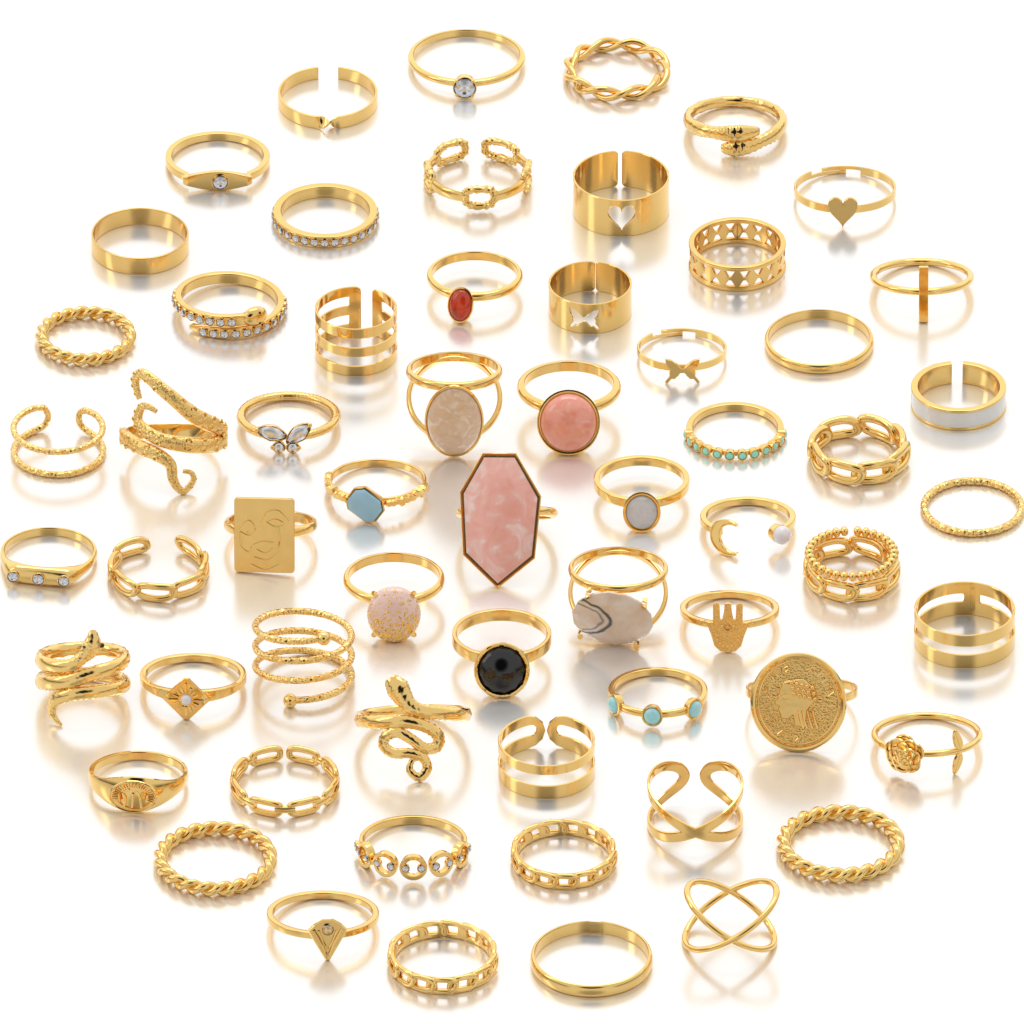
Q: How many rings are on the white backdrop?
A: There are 60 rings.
